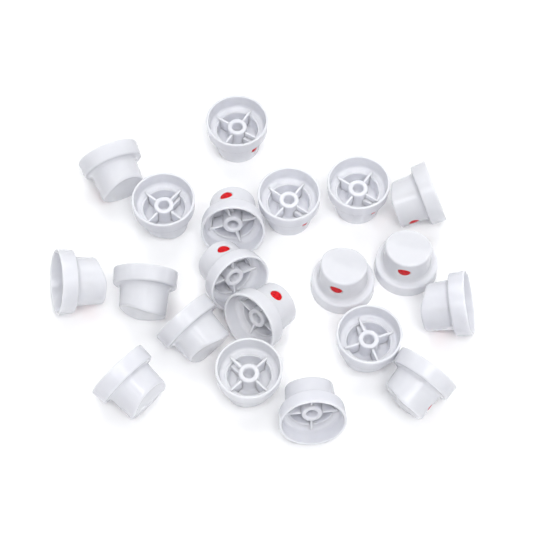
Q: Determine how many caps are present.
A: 20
